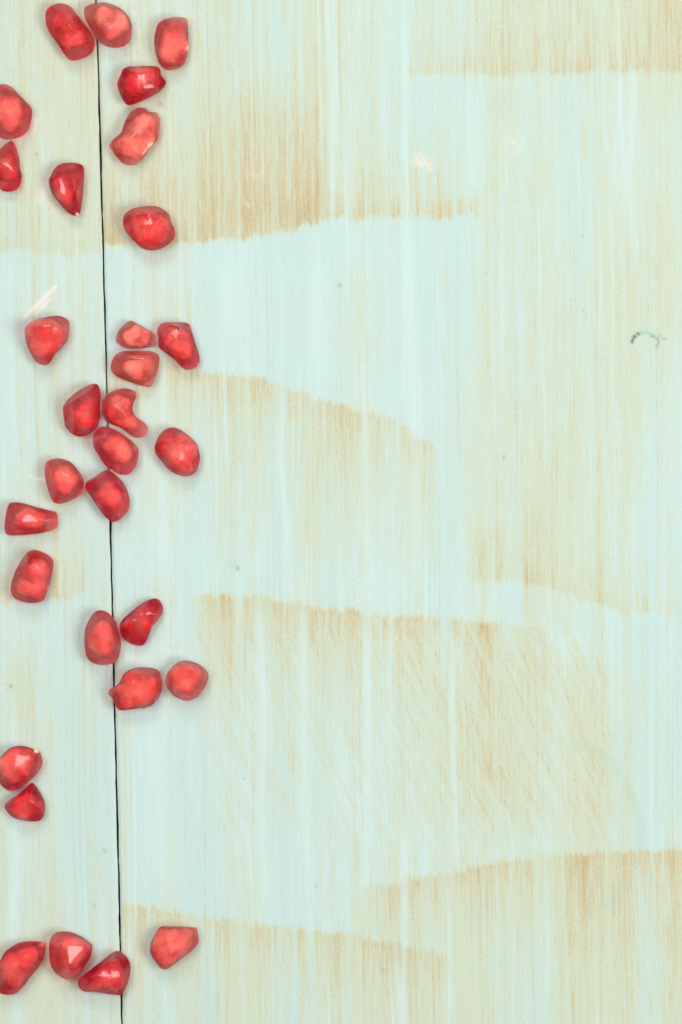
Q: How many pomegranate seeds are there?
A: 31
